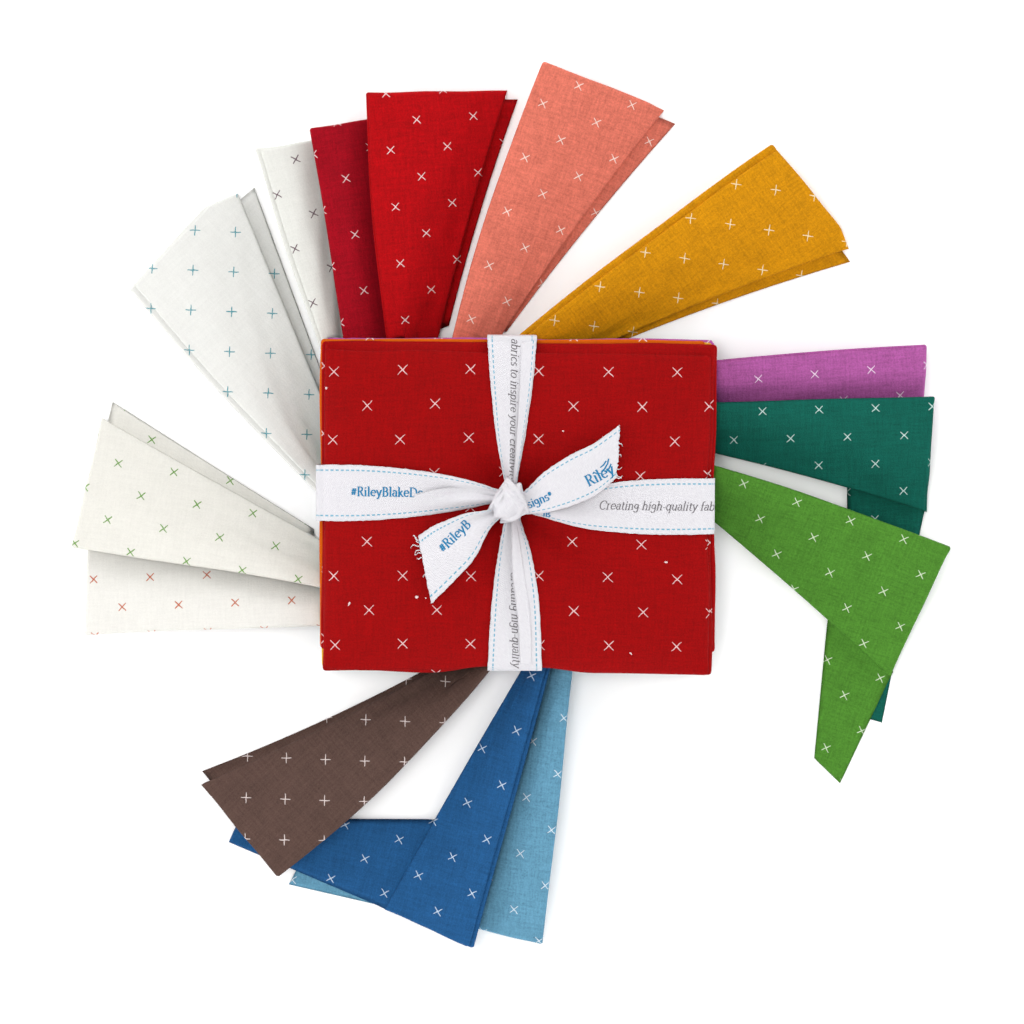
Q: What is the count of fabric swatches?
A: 14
